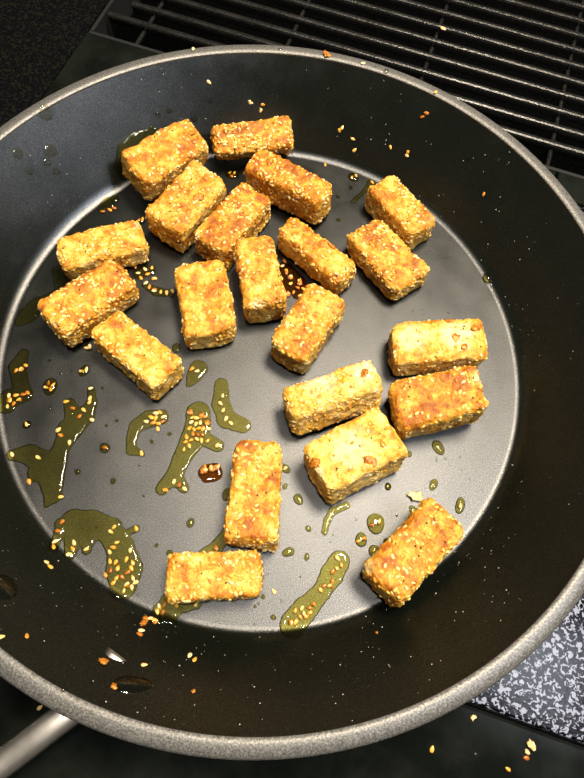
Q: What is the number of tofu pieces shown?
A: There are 21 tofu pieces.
